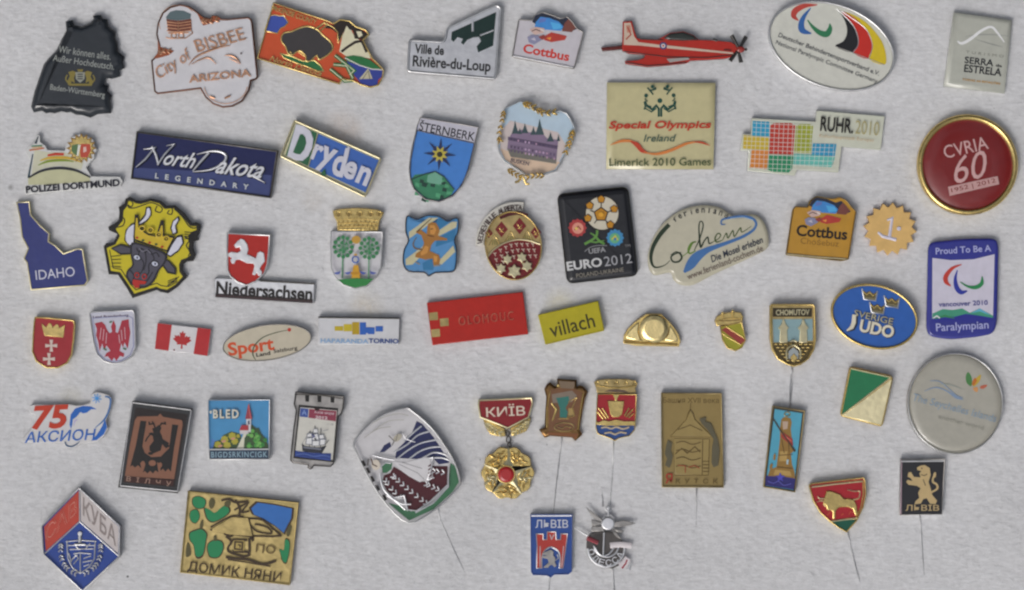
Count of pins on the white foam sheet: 56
